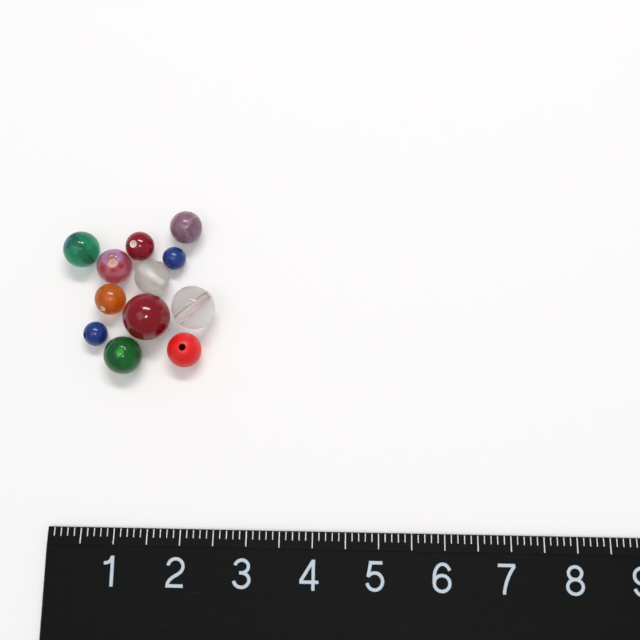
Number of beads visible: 12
